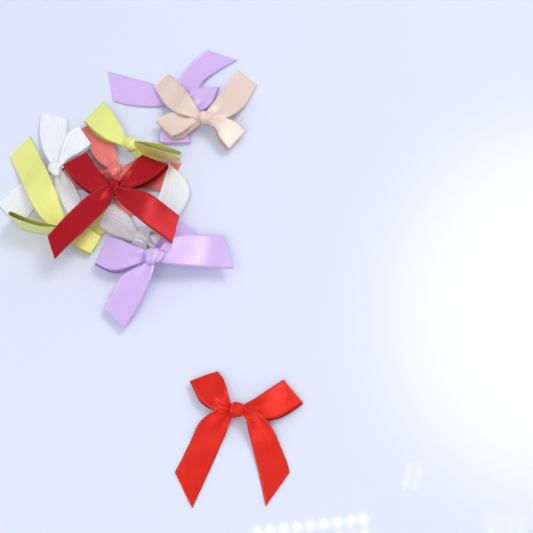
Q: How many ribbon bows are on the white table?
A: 10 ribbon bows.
